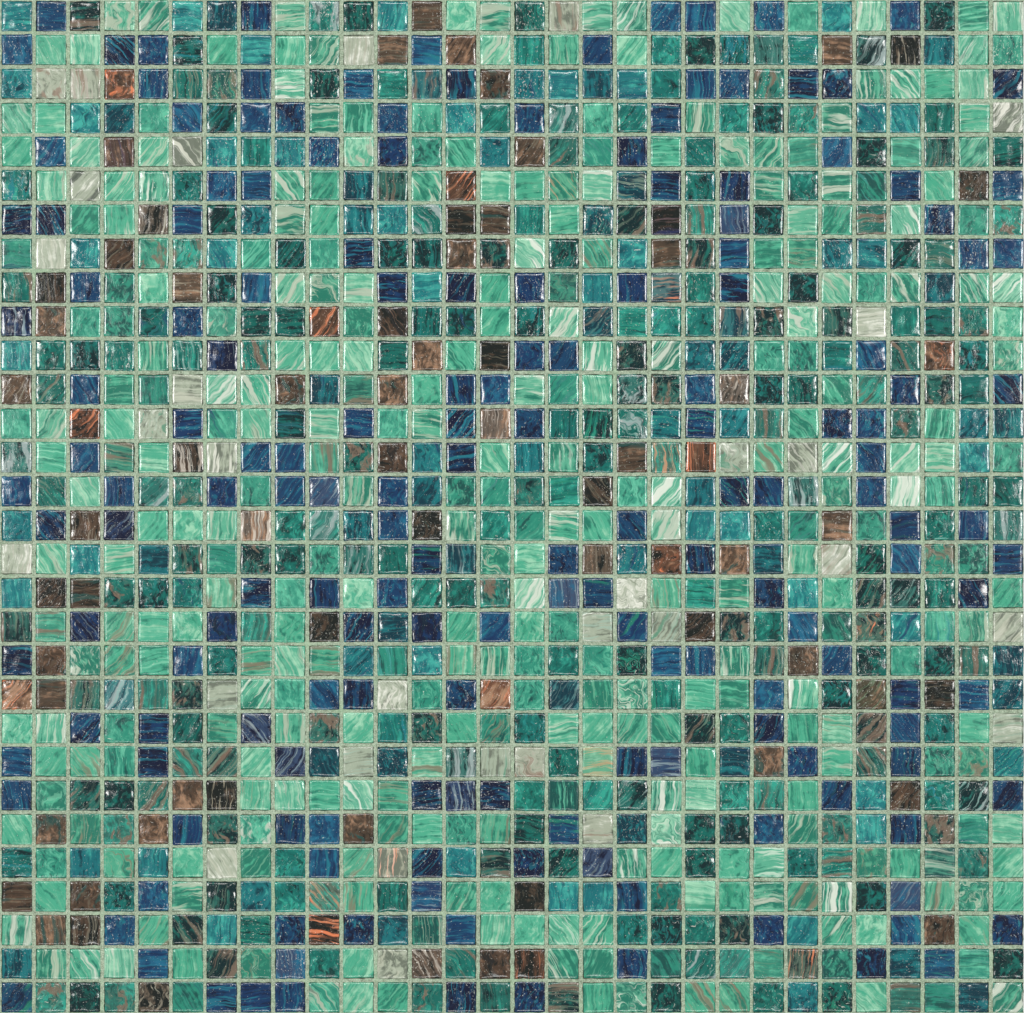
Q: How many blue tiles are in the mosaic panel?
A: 172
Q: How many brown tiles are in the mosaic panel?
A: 73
